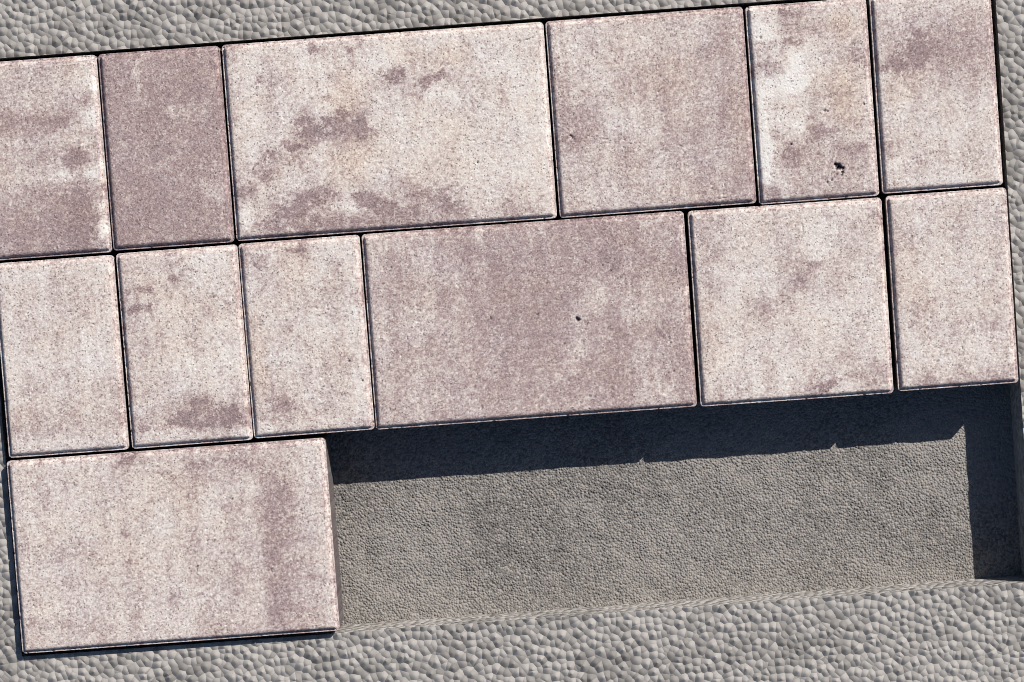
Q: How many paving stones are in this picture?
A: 13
